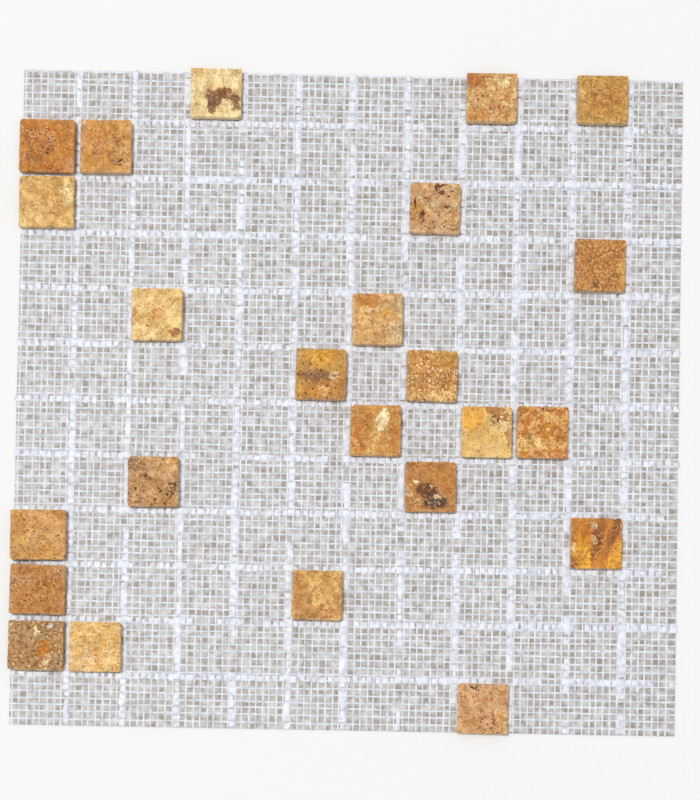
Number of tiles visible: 24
